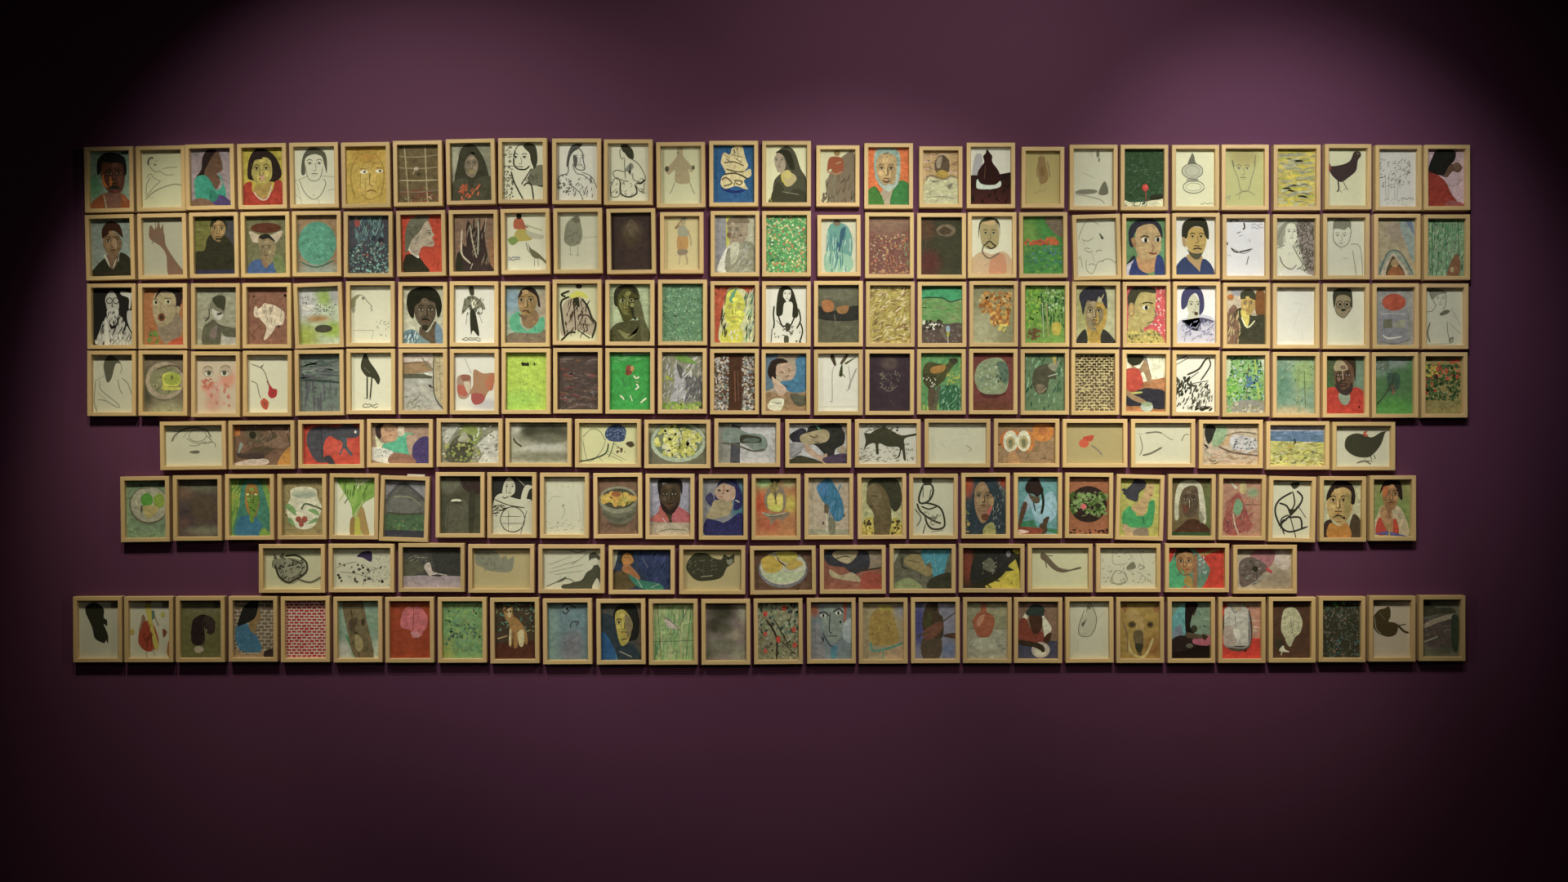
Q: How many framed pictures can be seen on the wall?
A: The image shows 193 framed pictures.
